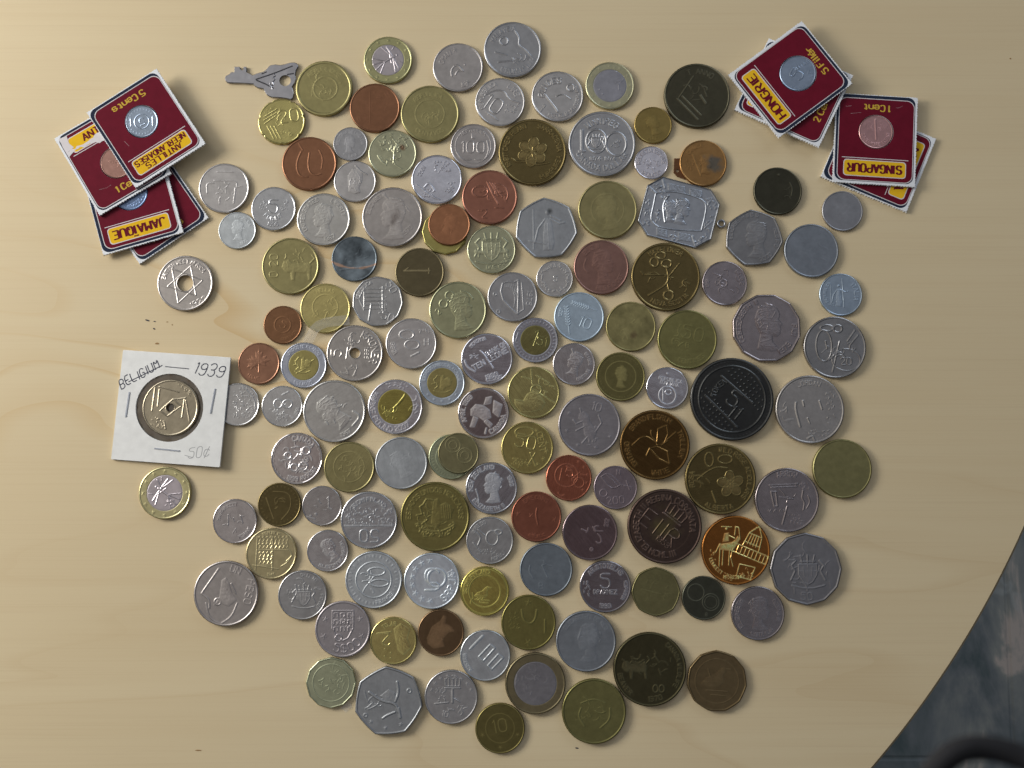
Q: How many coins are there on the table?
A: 132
